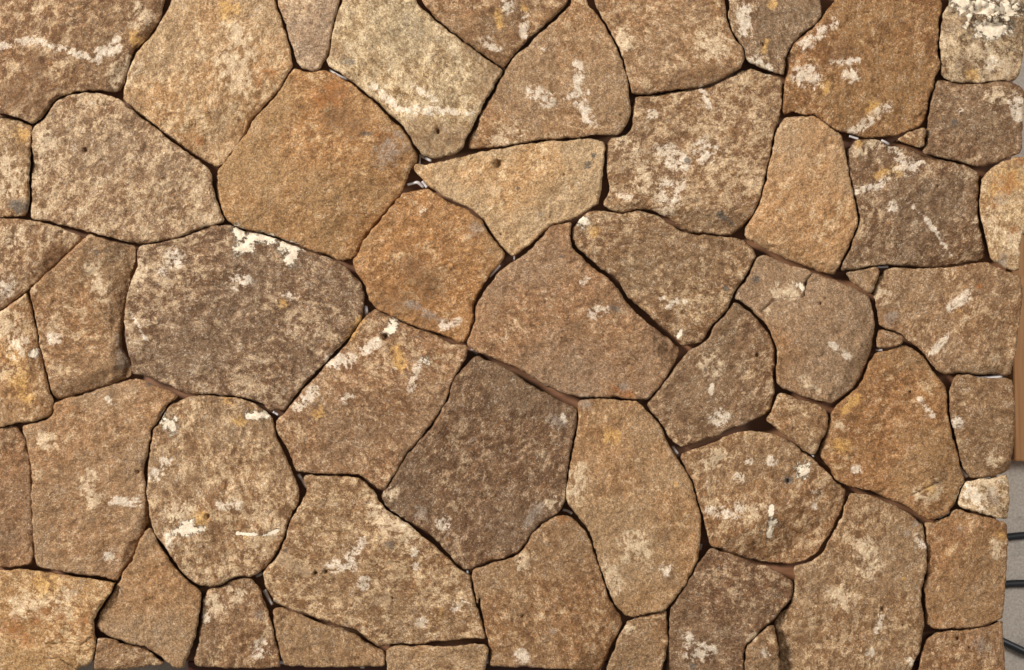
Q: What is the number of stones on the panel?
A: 57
